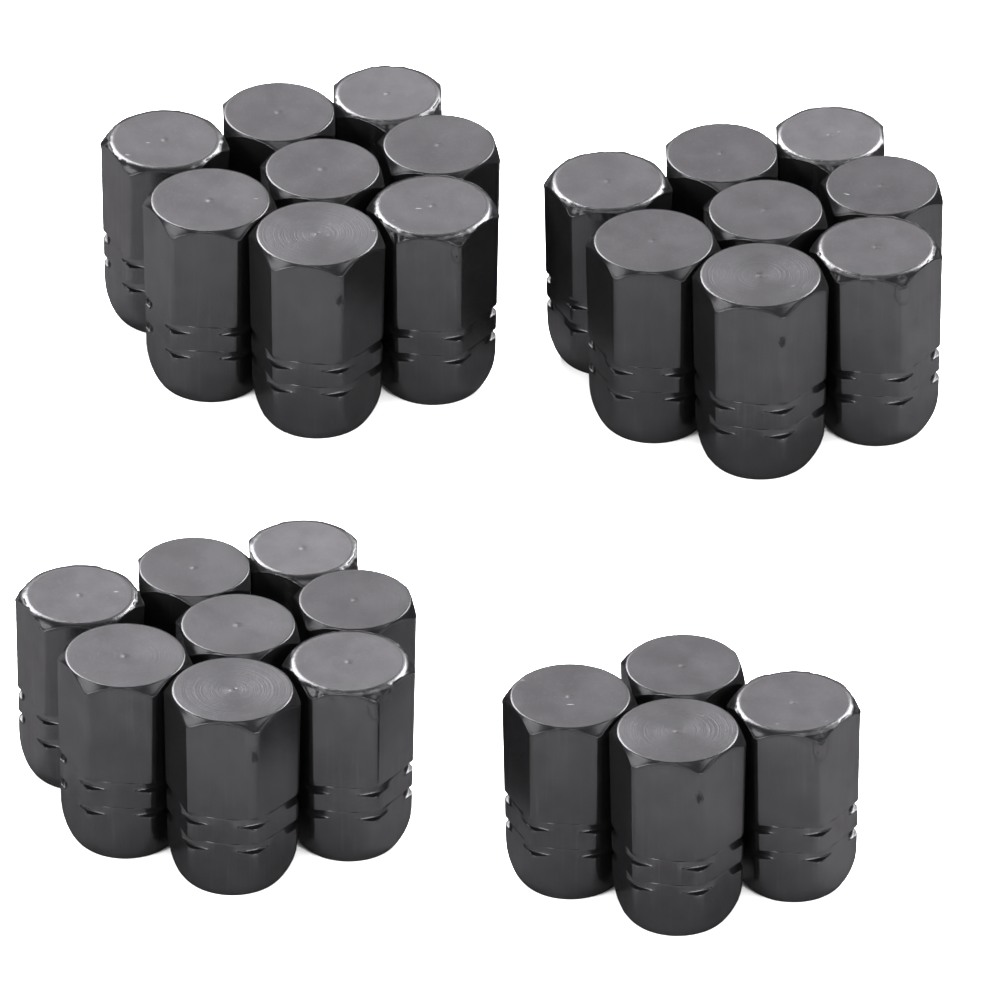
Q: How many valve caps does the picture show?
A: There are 28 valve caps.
